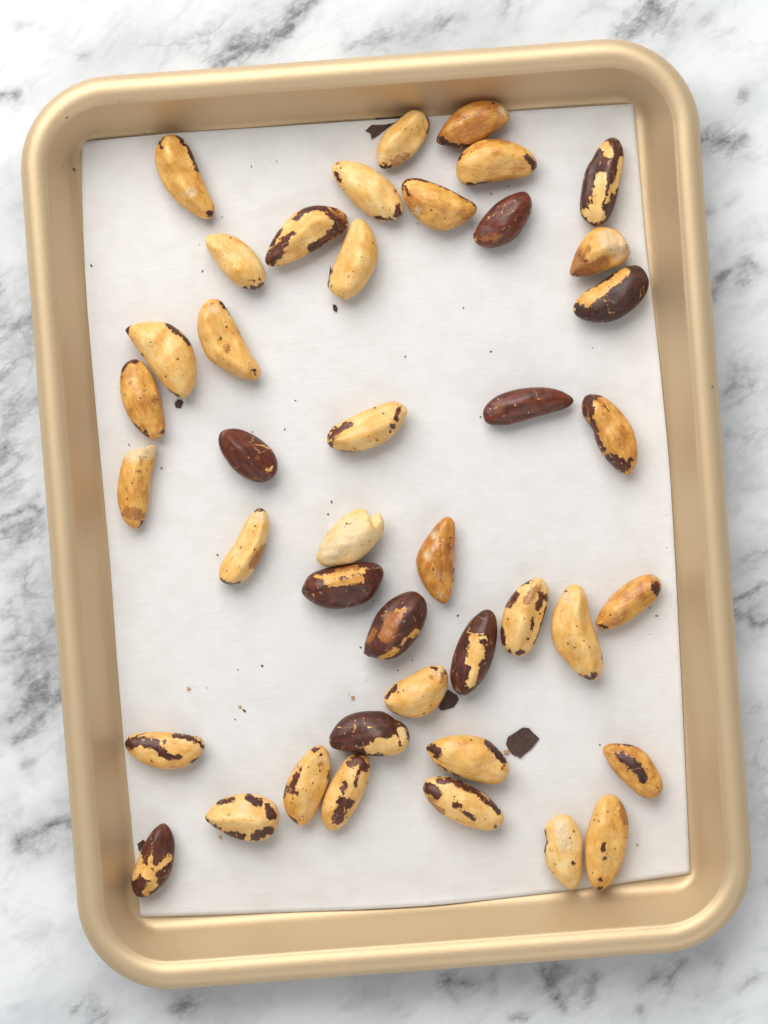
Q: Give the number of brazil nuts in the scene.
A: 42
